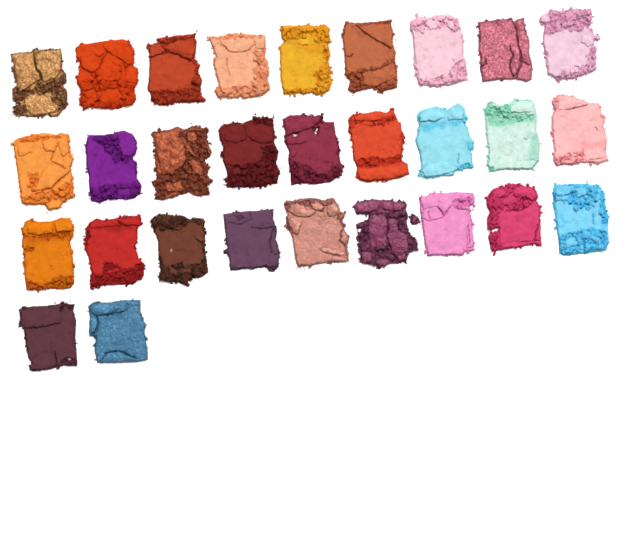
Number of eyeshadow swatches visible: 29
